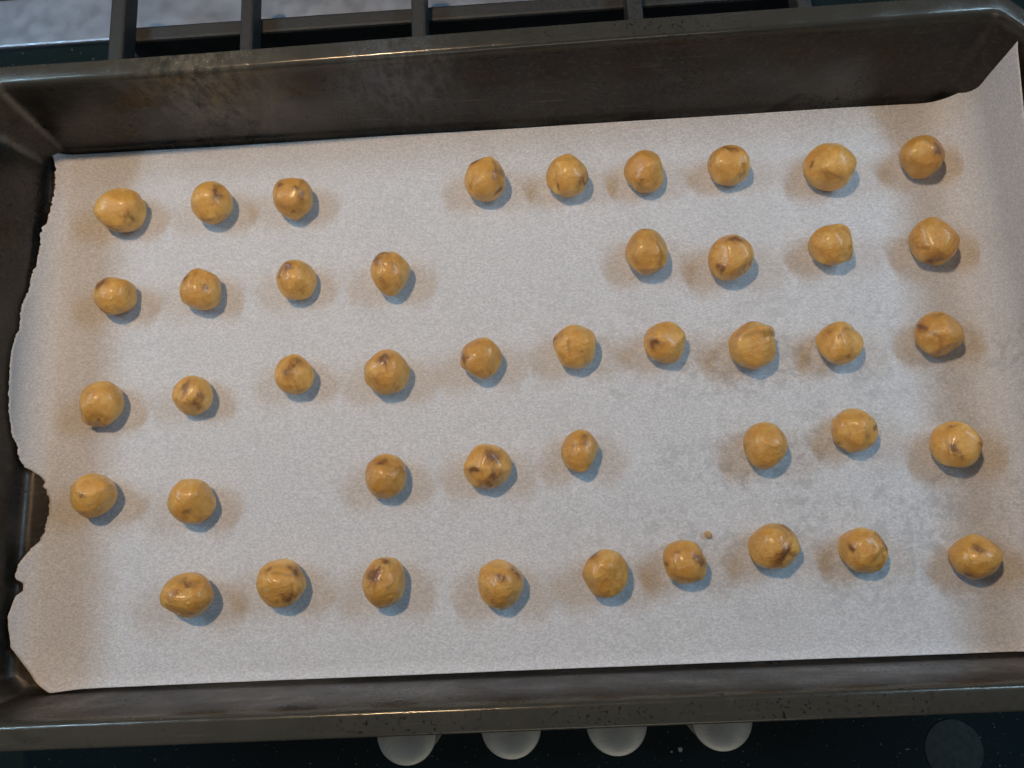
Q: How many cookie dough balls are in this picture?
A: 44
